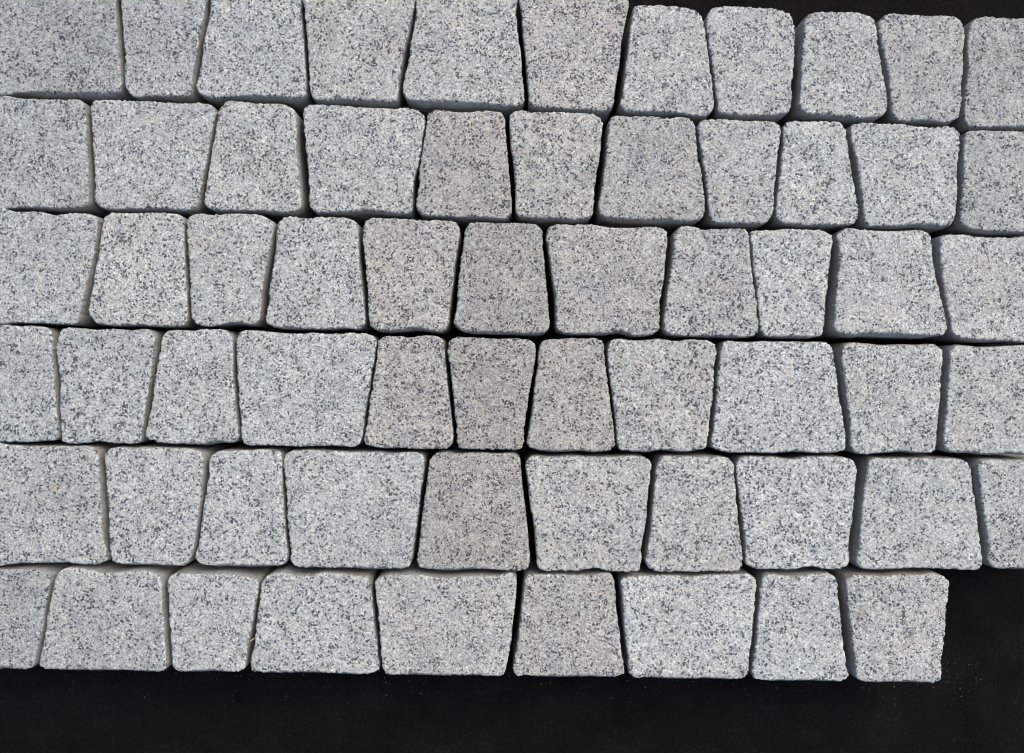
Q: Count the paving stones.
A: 63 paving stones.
